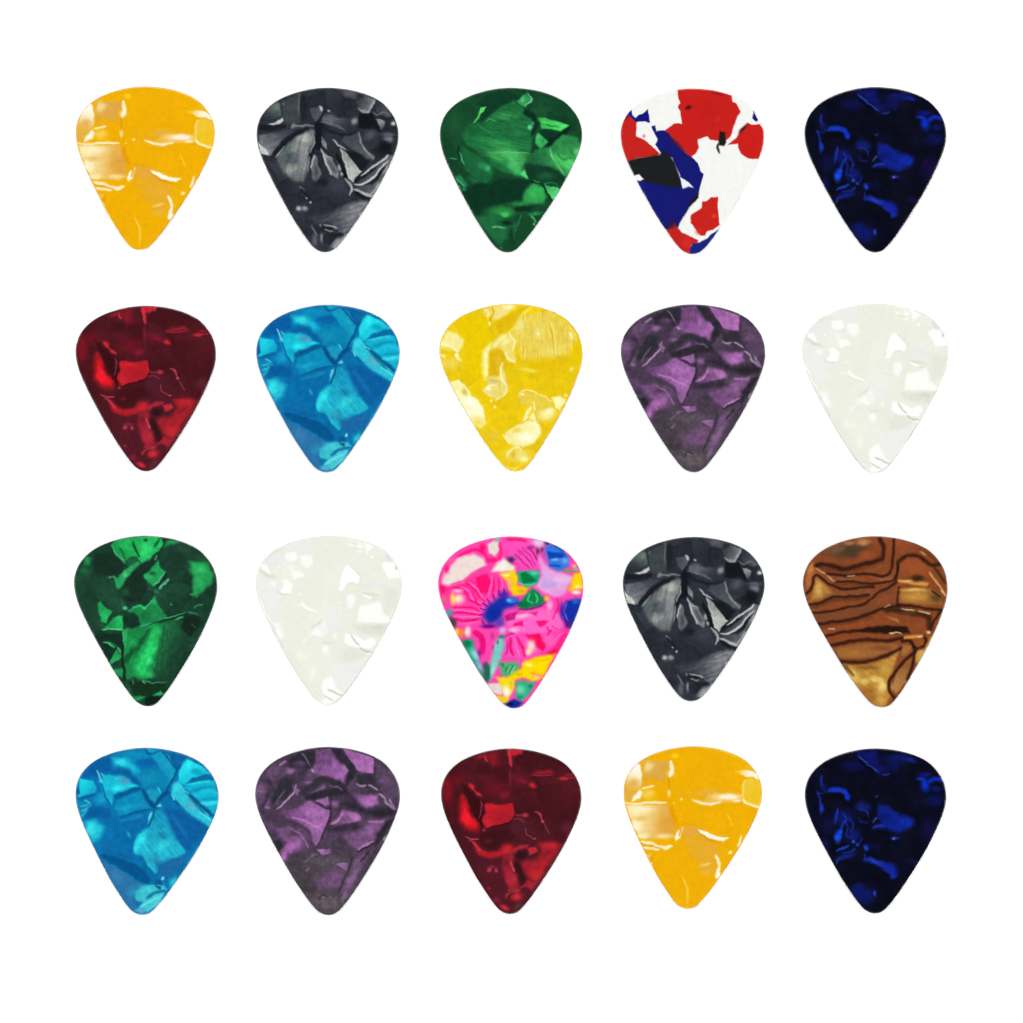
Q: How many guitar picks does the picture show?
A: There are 20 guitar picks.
